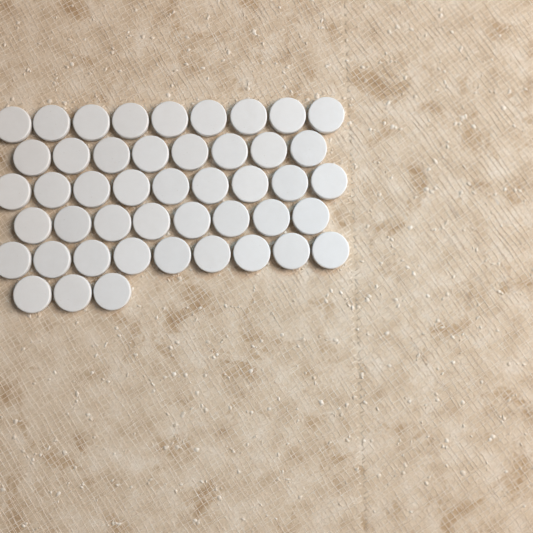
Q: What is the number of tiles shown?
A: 46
